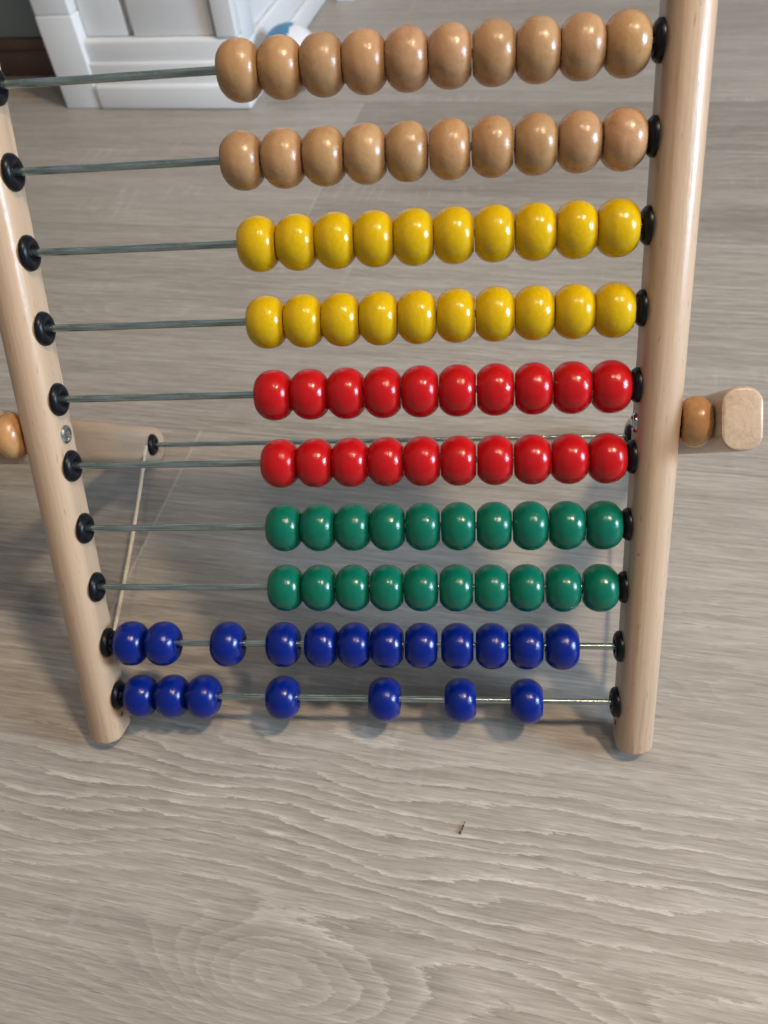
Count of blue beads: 19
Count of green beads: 20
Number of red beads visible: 20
